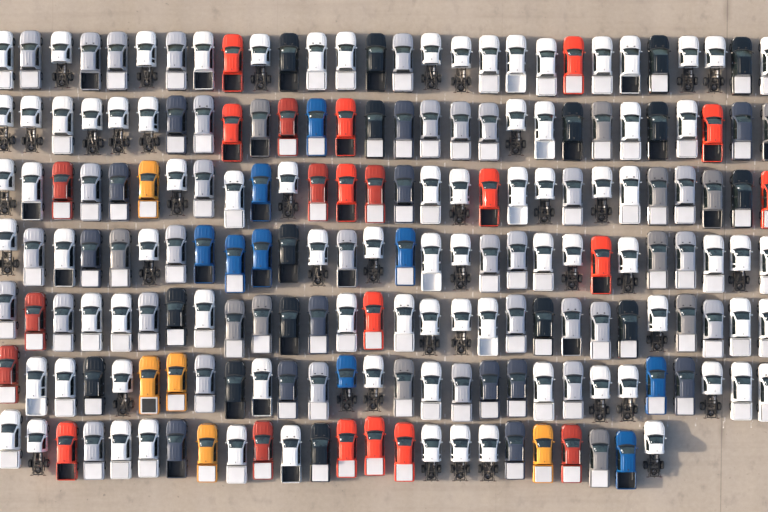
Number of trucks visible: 192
